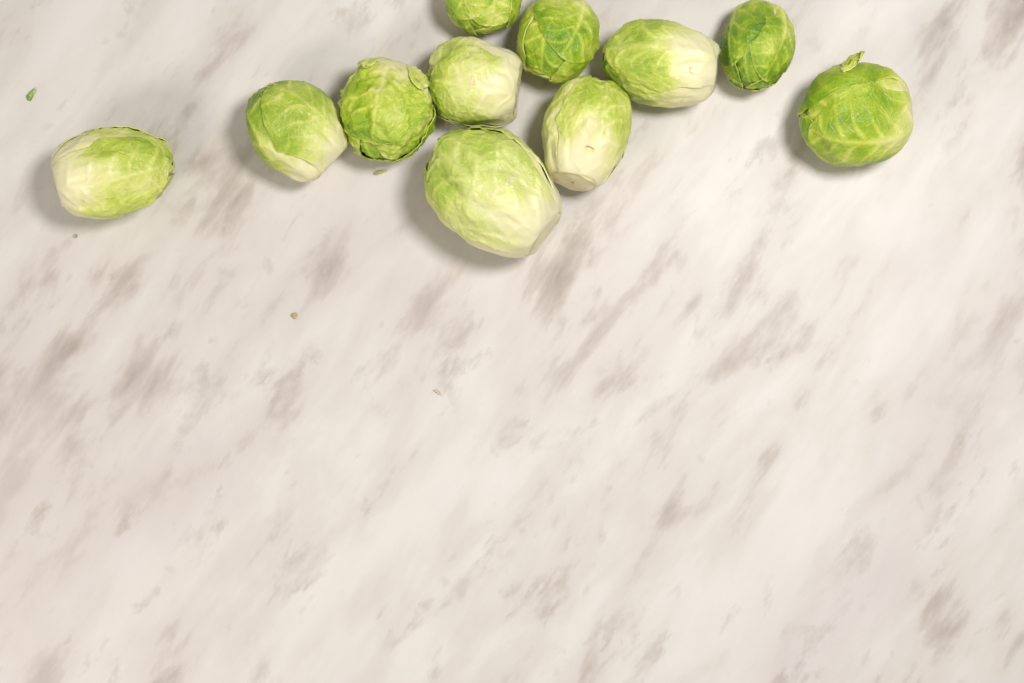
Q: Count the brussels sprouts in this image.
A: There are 11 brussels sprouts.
